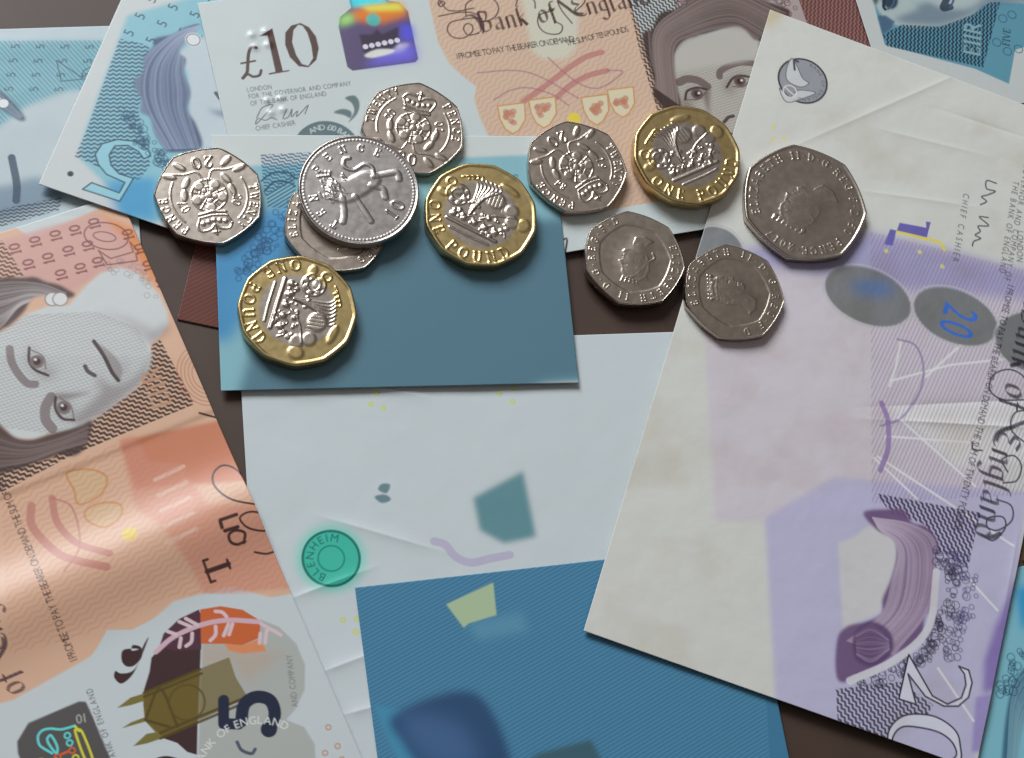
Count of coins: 11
